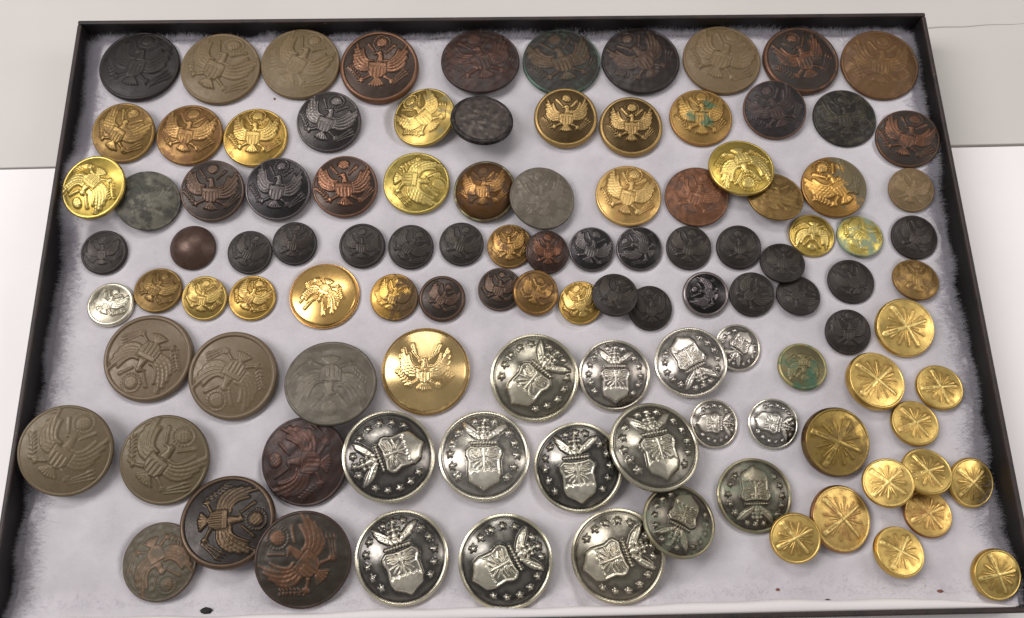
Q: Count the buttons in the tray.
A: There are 110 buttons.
